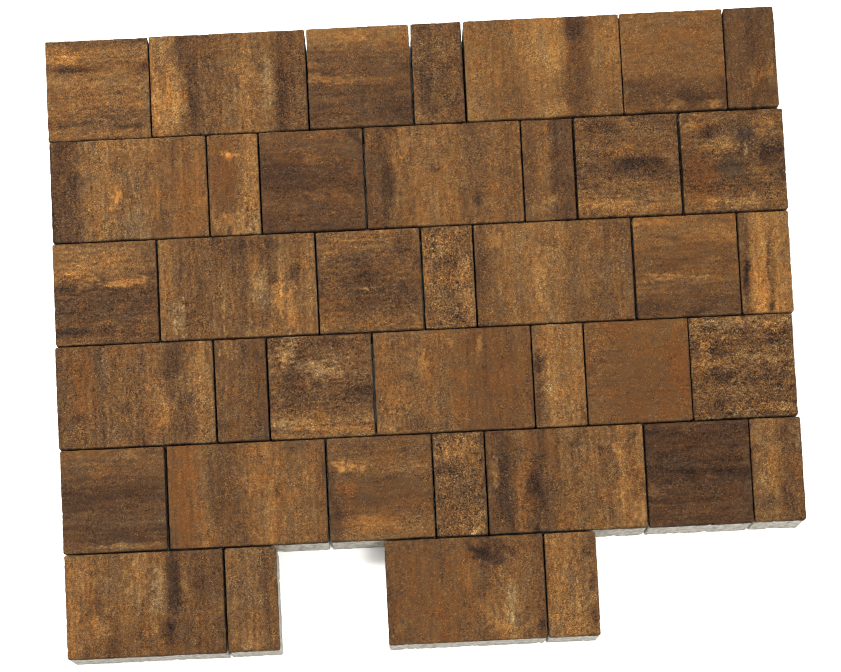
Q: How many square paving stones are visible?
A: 15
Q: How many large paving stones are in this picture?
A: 12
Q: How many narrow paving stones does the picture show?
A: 12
